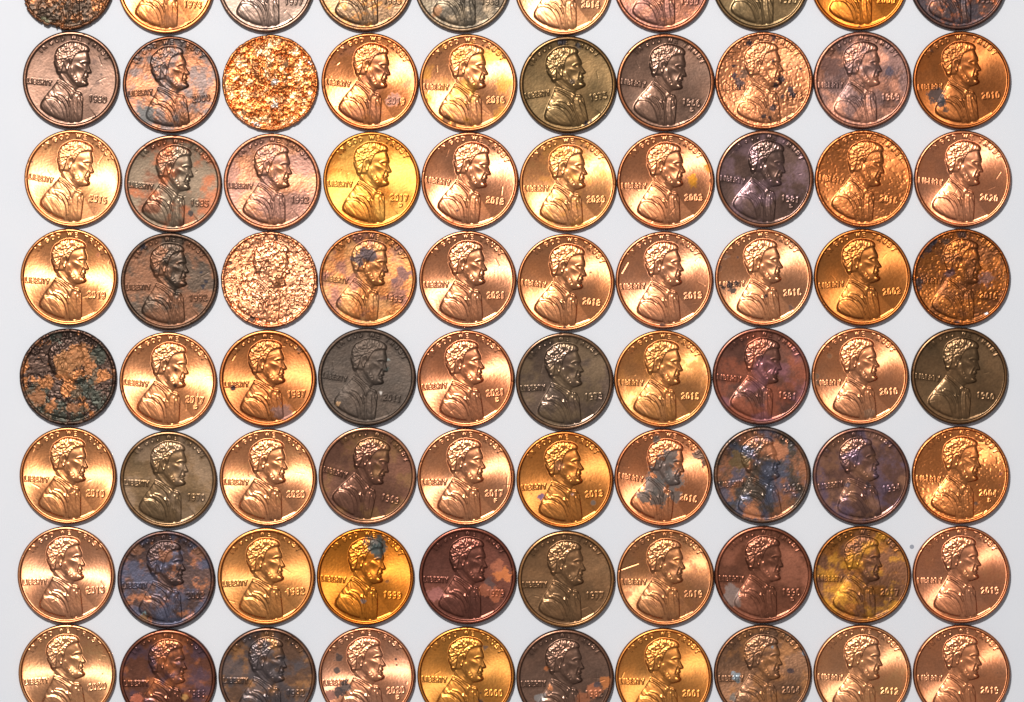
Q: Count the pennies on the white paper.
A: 80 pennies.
